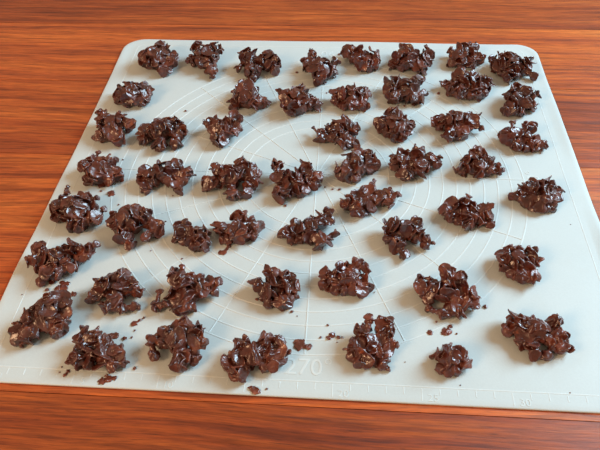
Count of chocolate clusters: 52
